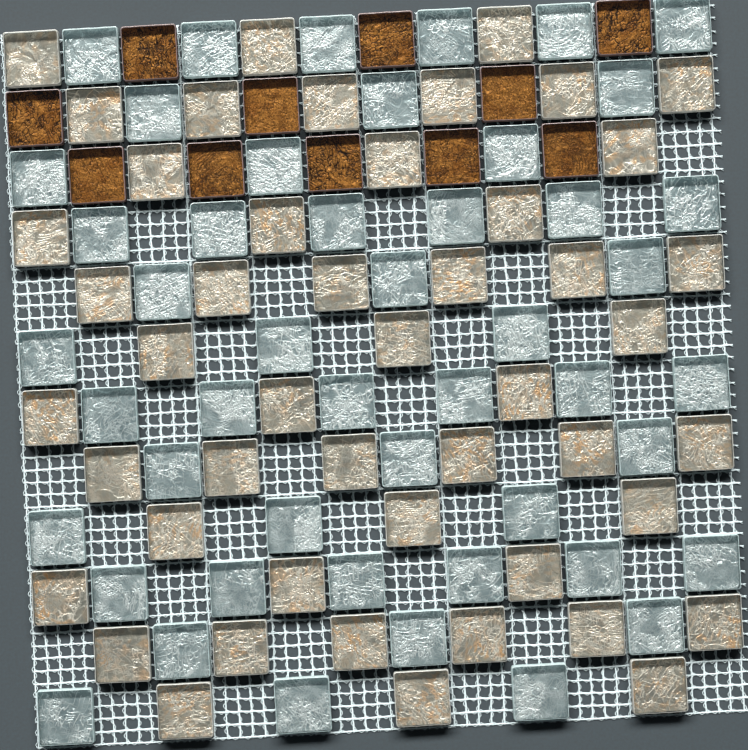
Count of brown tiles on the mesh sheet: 11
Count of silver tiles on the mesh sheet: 48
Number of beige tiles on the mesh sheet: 48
